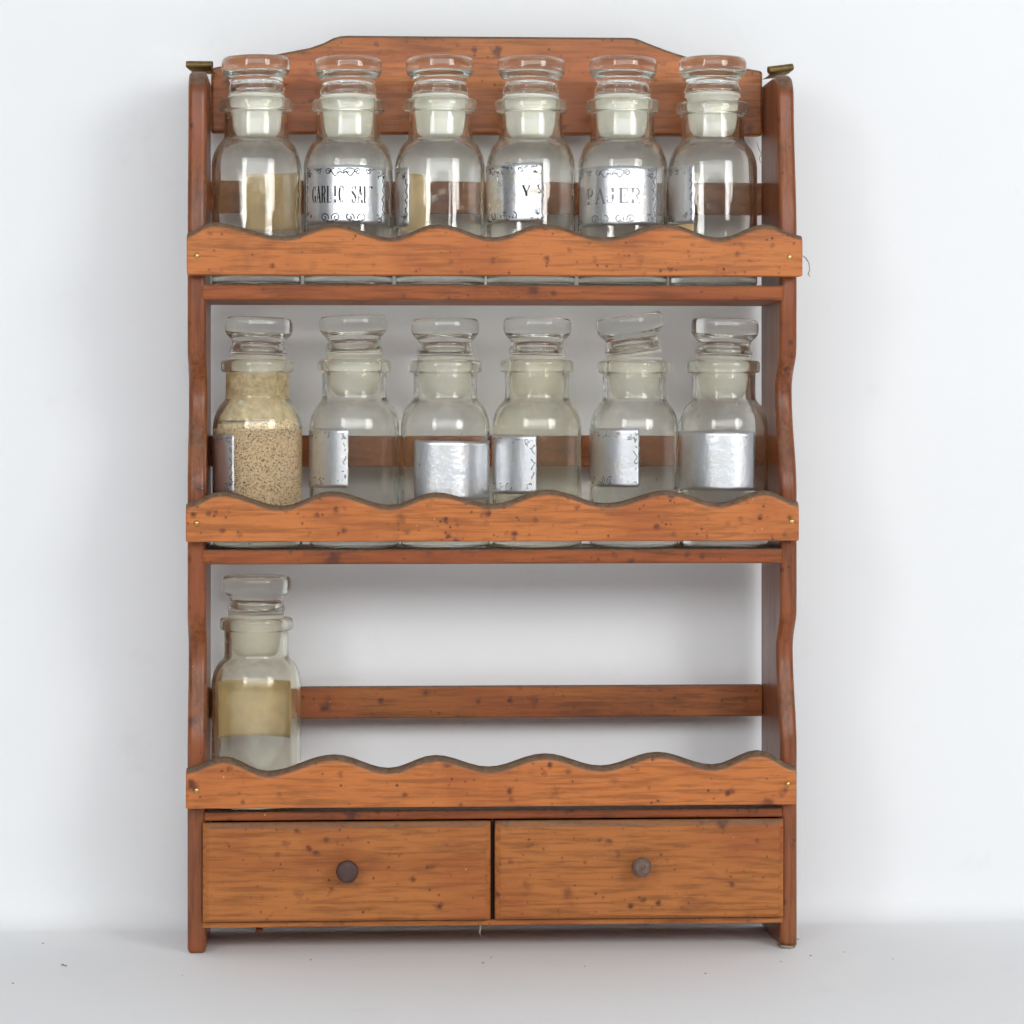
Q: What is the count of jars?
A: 13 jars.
